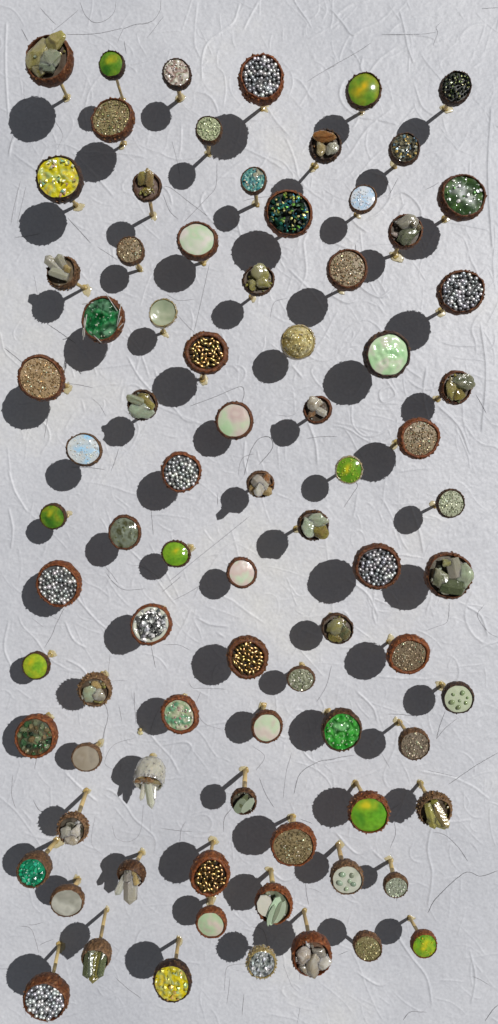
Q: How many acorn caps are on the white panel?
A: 82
